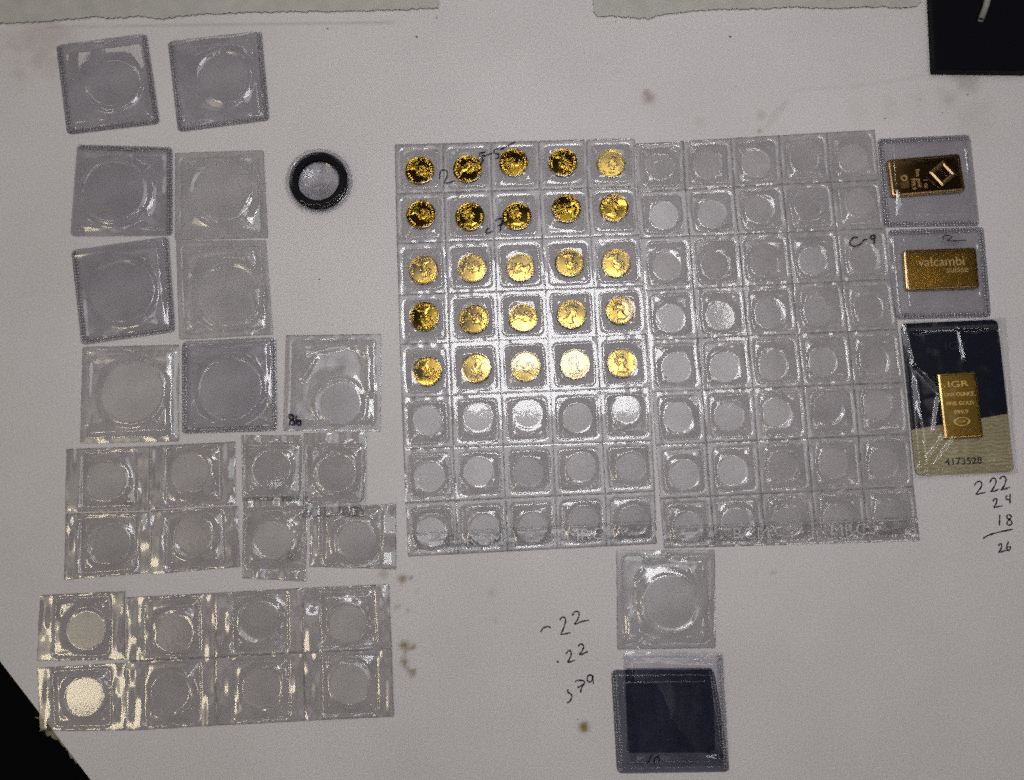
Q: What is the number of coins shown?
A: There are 25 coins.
